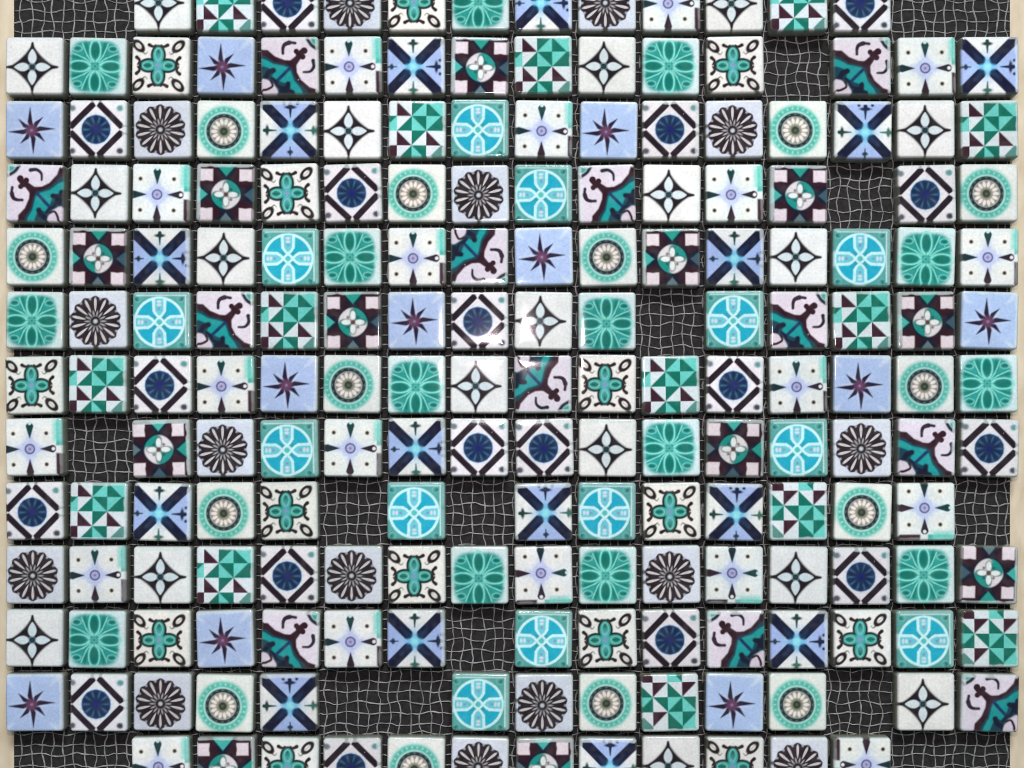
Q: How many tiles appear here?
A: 189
